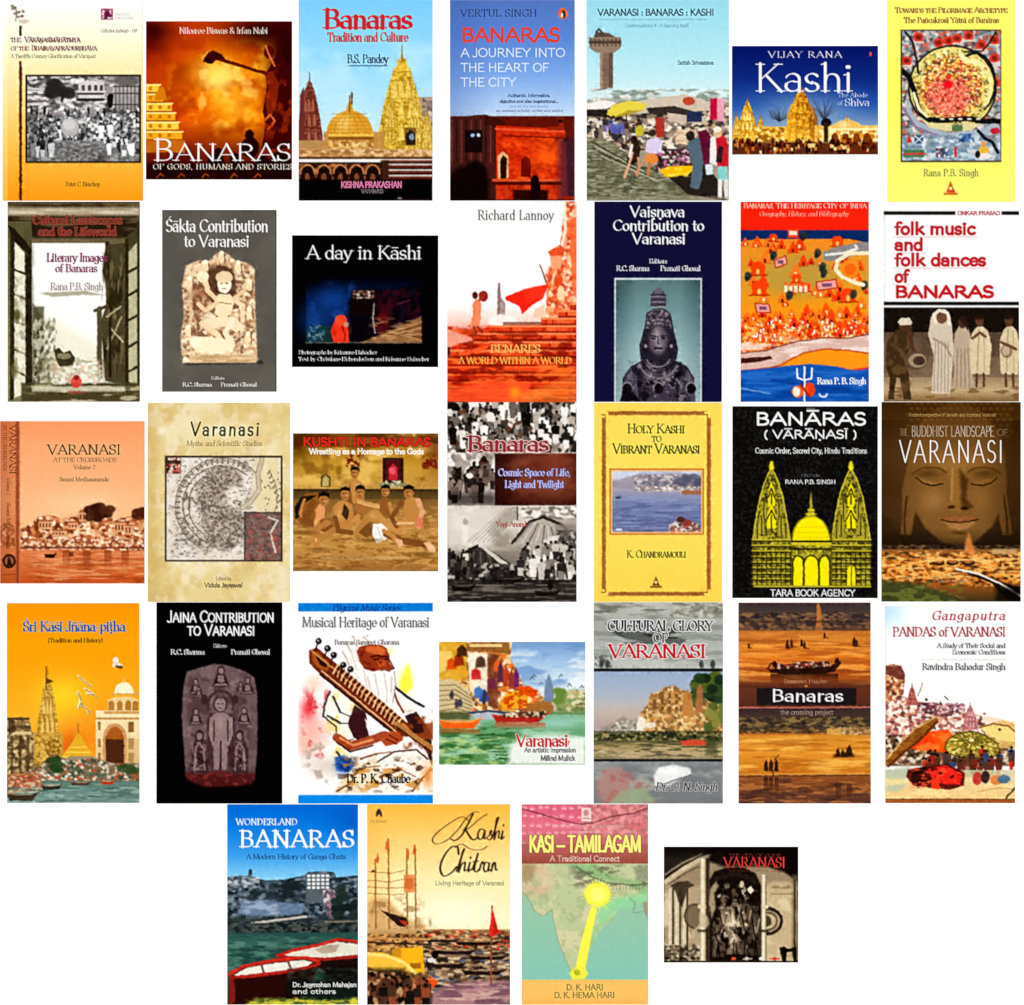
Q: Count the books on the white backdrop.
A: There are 32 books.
